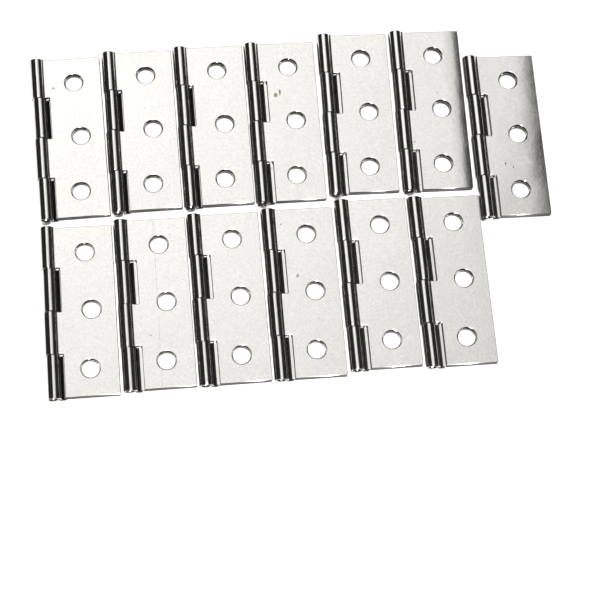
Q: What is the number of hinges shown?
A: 13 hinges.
